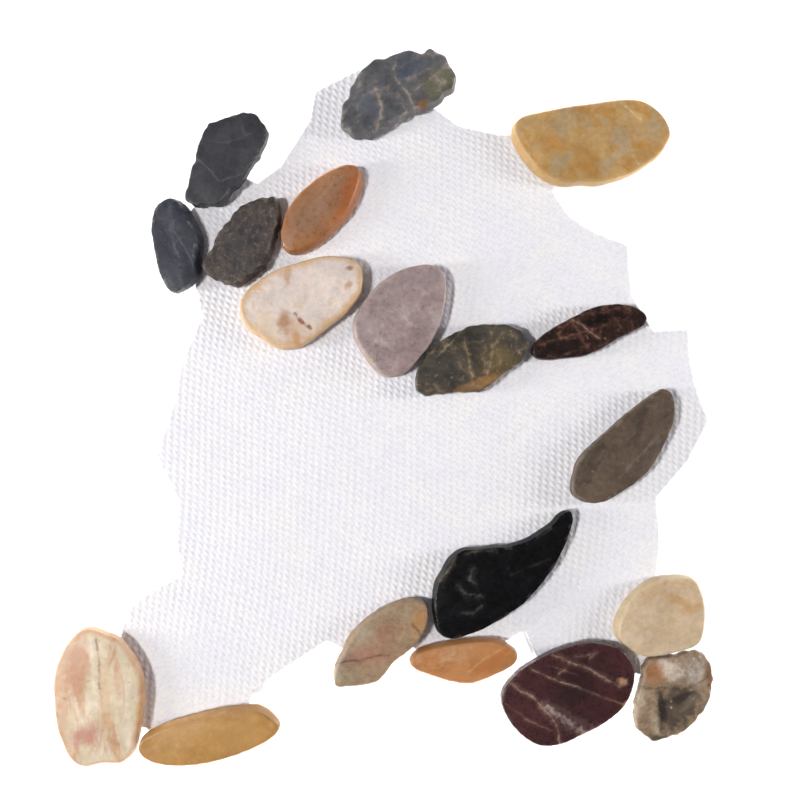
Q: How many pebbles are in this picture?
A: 19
